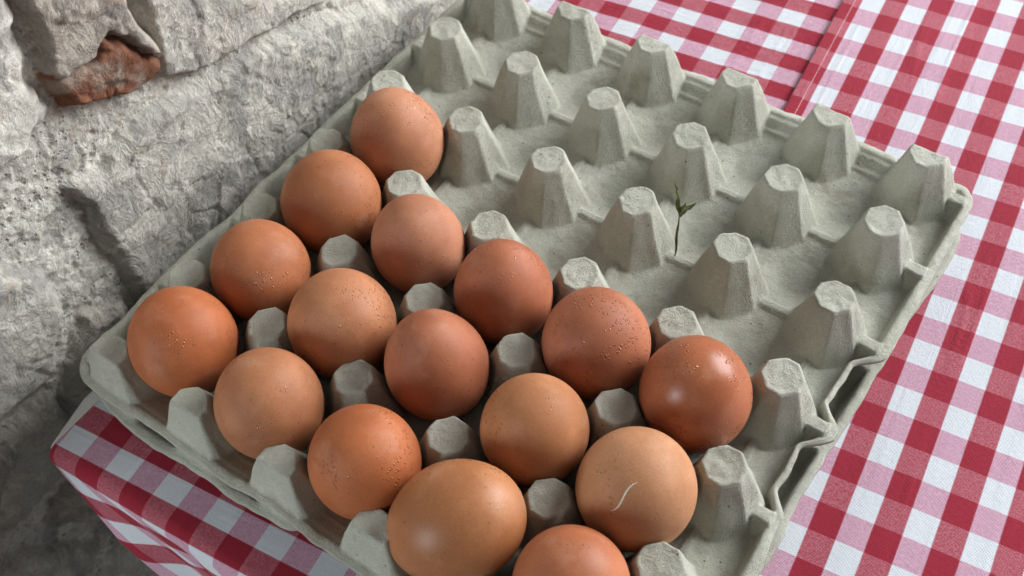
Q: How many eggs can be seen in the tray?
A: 16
